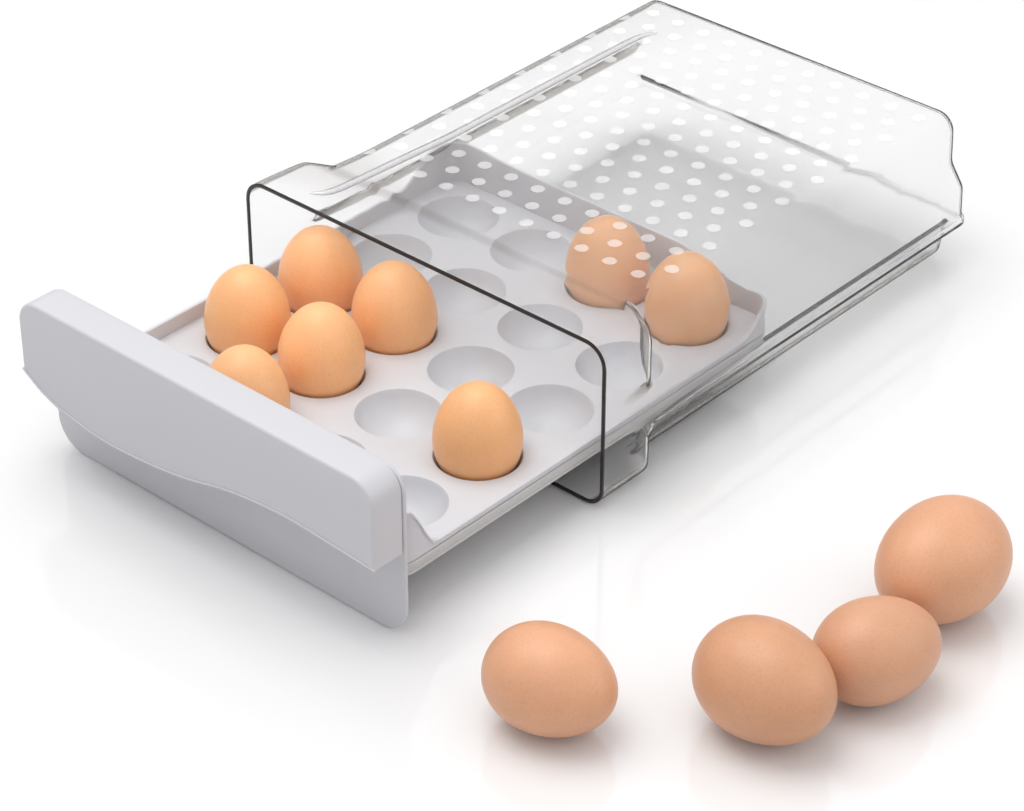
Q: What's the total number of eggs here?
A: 12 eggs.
